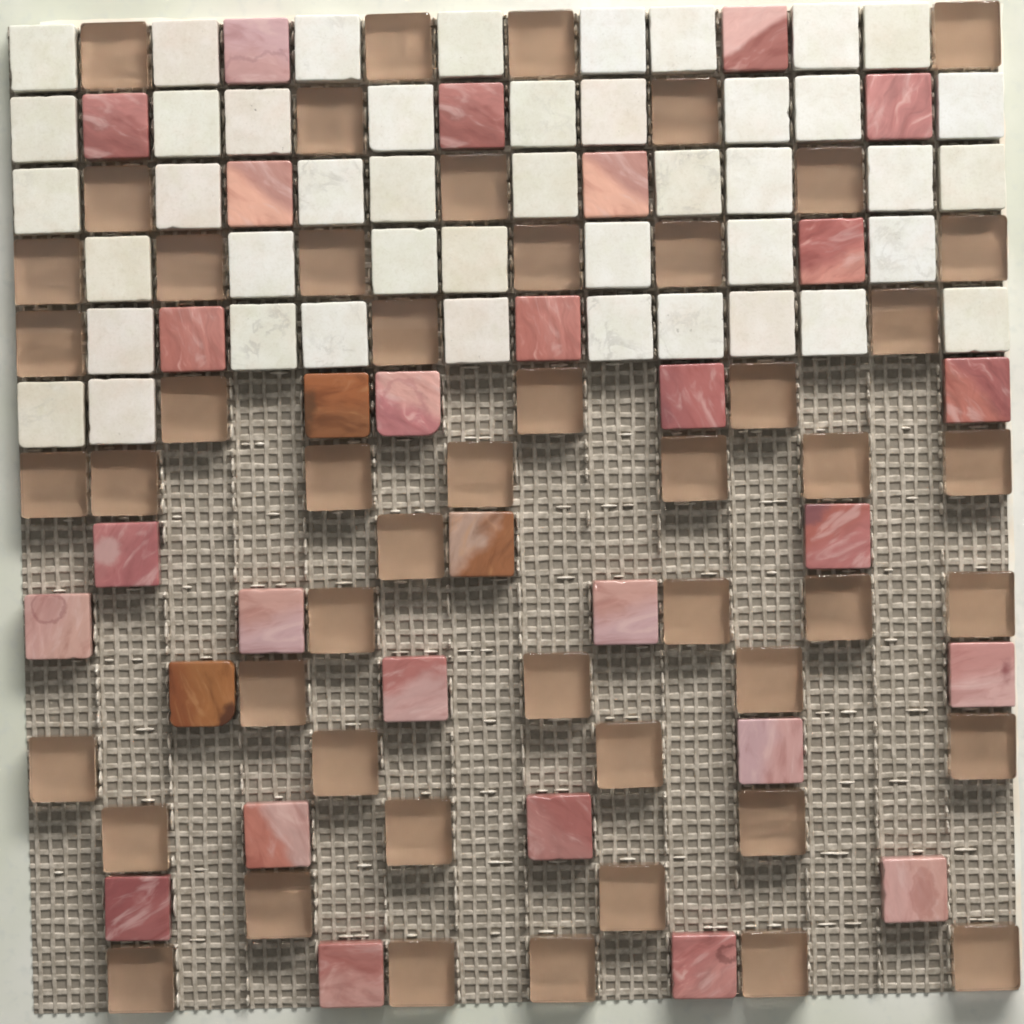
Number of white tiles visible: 44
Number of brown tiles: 50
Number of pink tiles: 27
